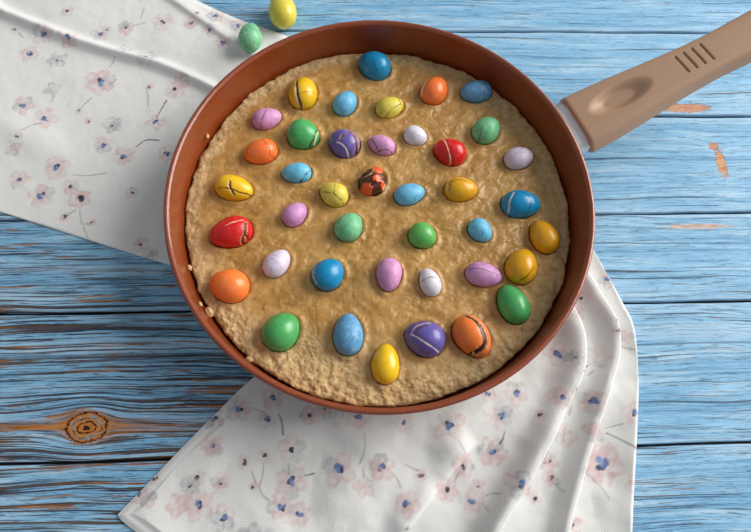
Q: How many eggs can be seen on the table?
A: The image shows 43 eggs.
